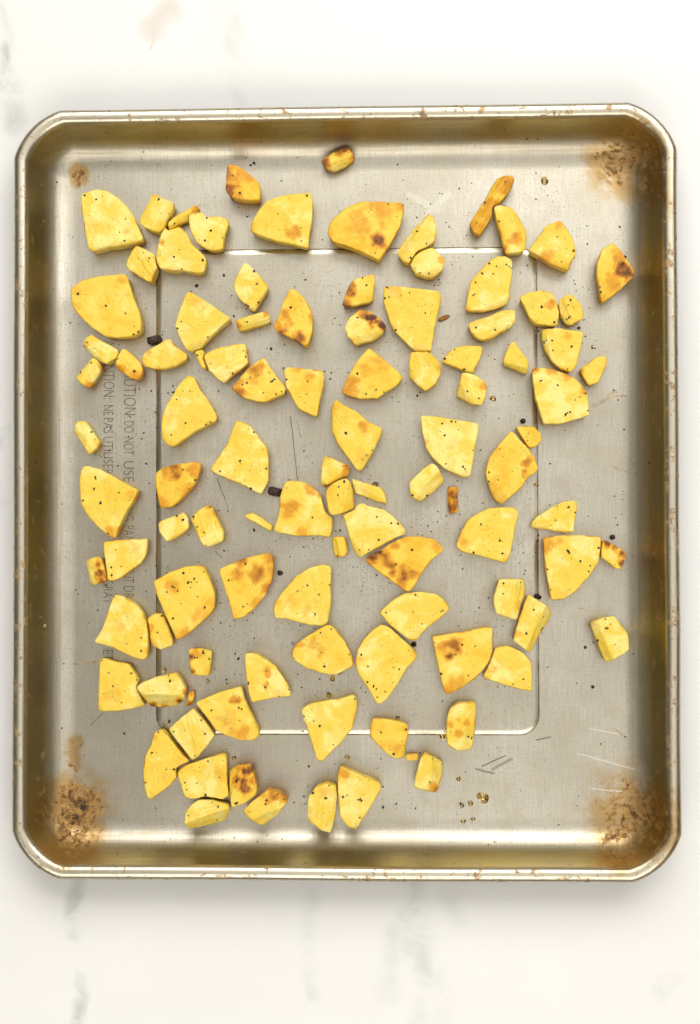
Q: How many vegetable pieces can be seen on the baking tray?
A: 103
